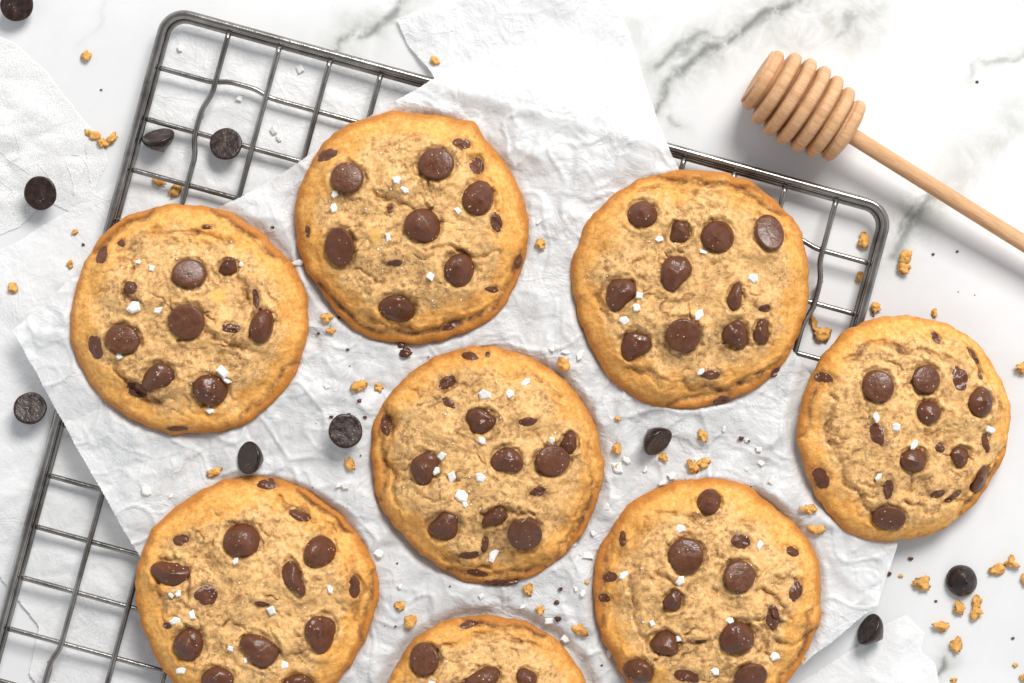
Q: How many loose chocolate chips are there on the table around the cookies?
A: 10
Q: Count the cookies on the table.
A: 8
